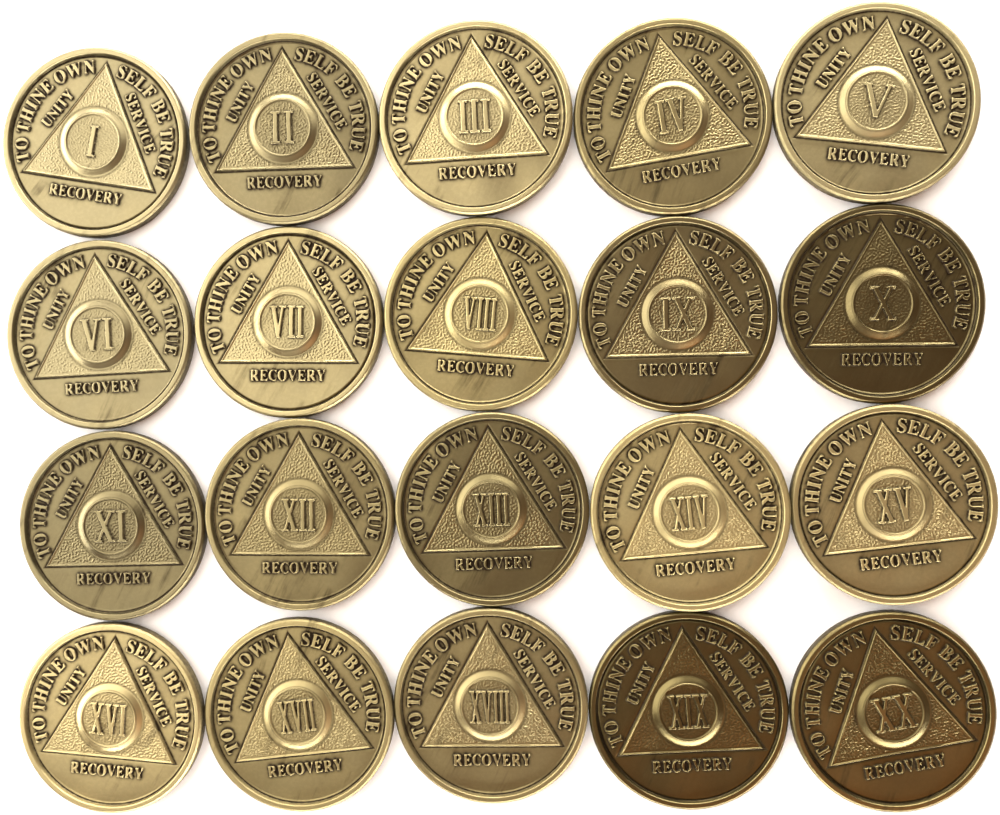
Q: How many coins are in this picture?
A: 20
